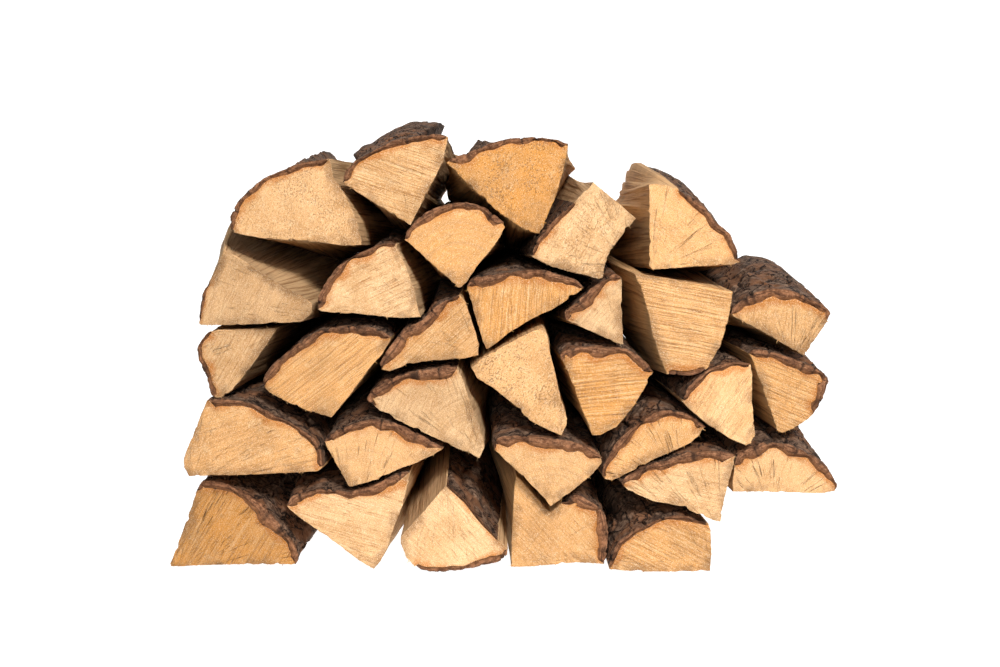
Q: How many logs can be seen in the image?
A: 31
